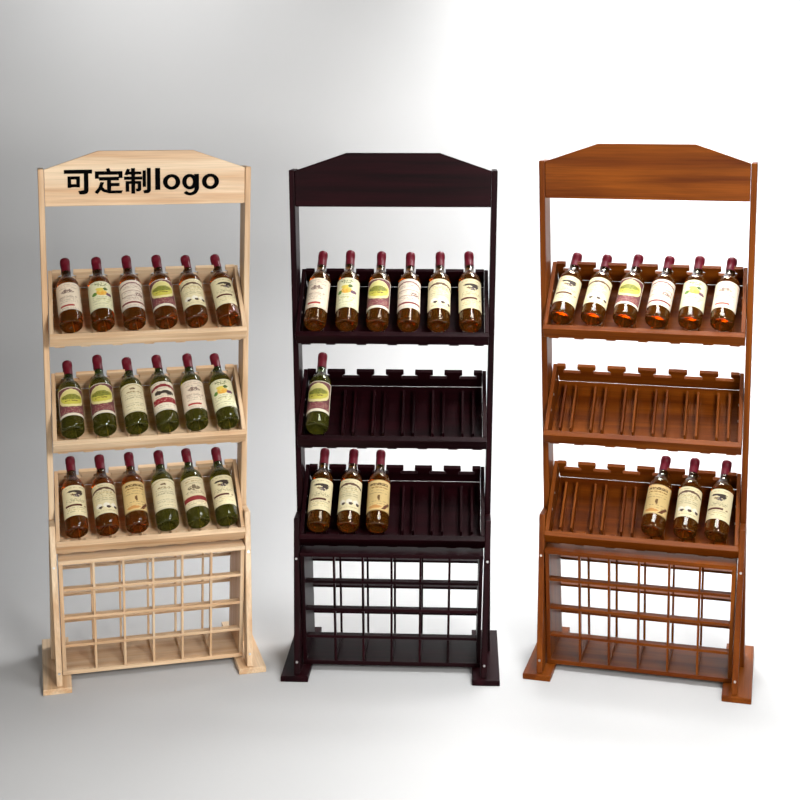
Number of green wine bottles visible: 10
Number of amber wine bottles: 27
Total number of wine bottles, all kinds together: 37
